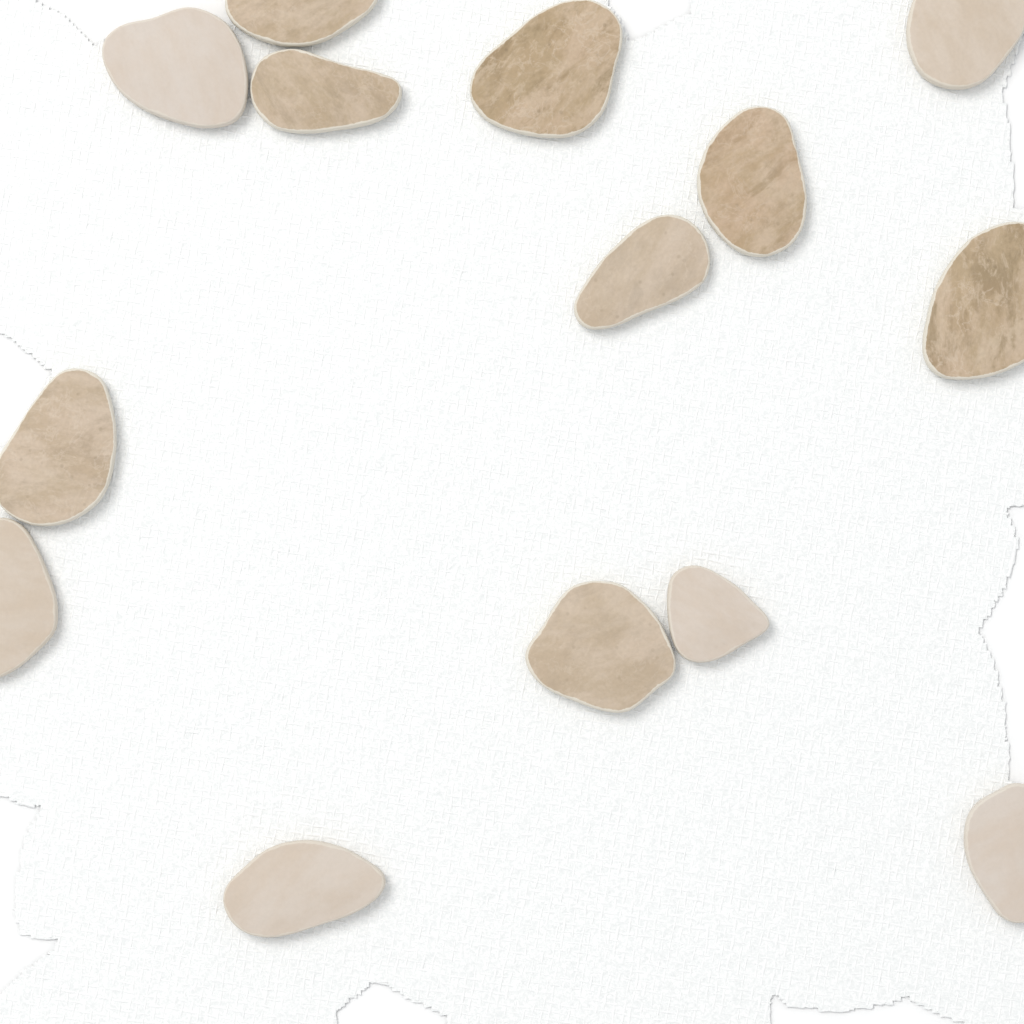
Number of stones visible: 14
